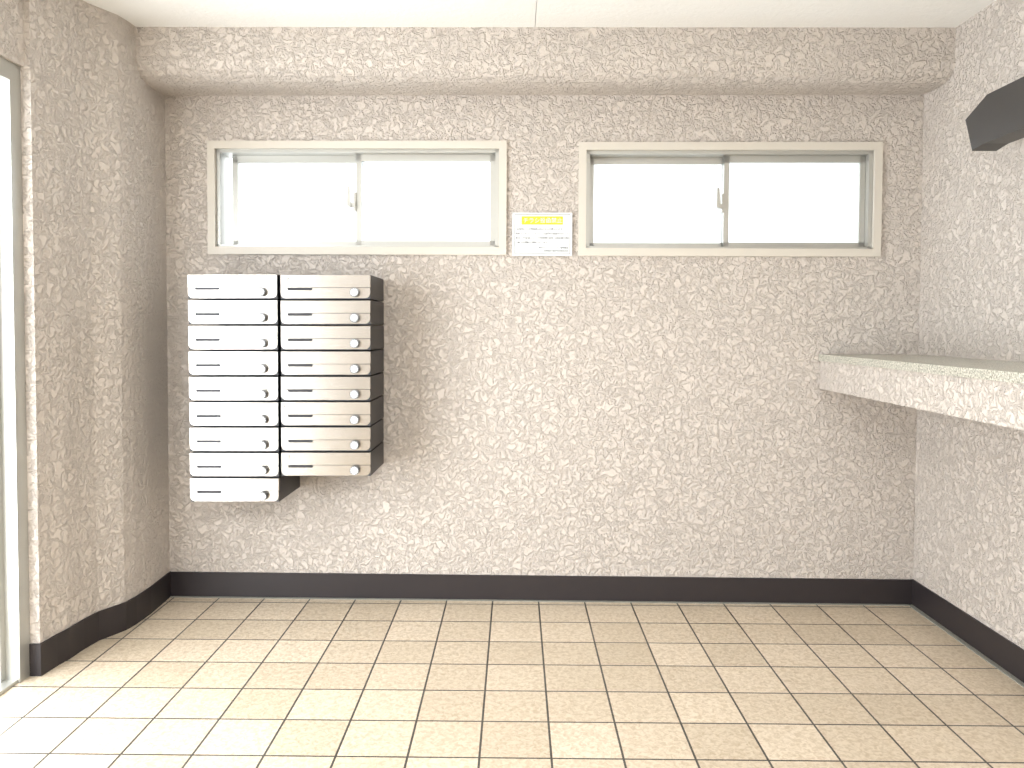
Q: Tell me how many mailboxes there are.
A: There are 17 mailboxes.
